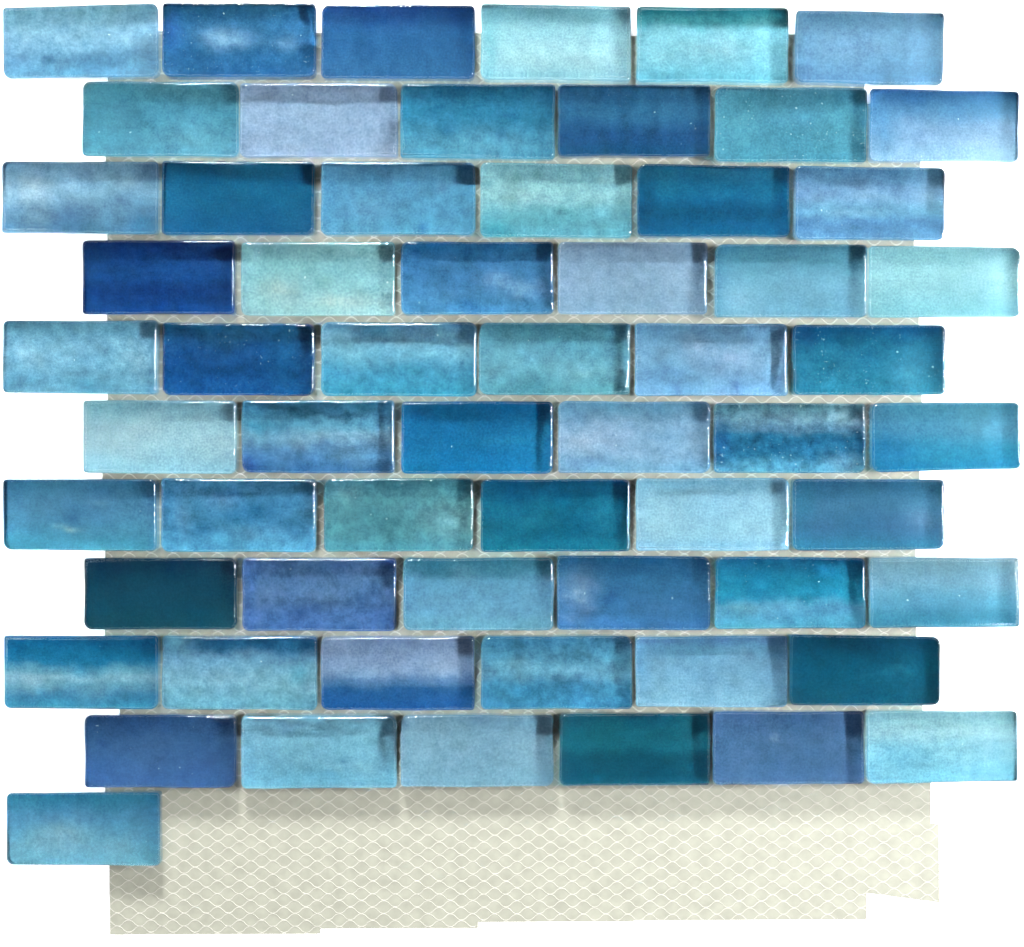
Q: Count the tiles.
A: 61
